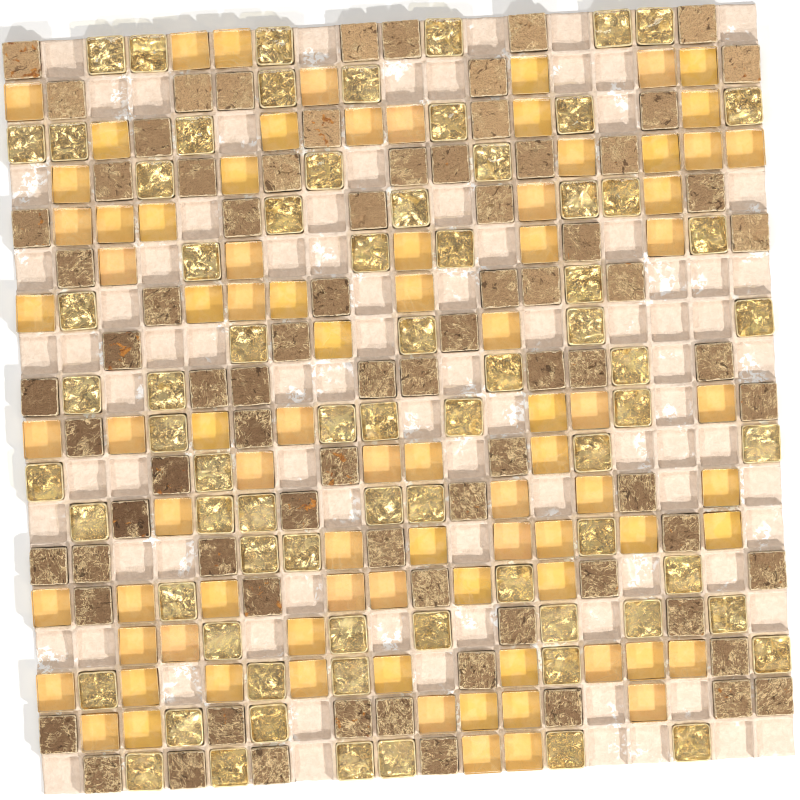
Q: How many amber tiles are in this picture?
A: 84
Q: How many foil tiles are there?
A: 74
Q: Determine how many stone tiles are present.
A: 80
